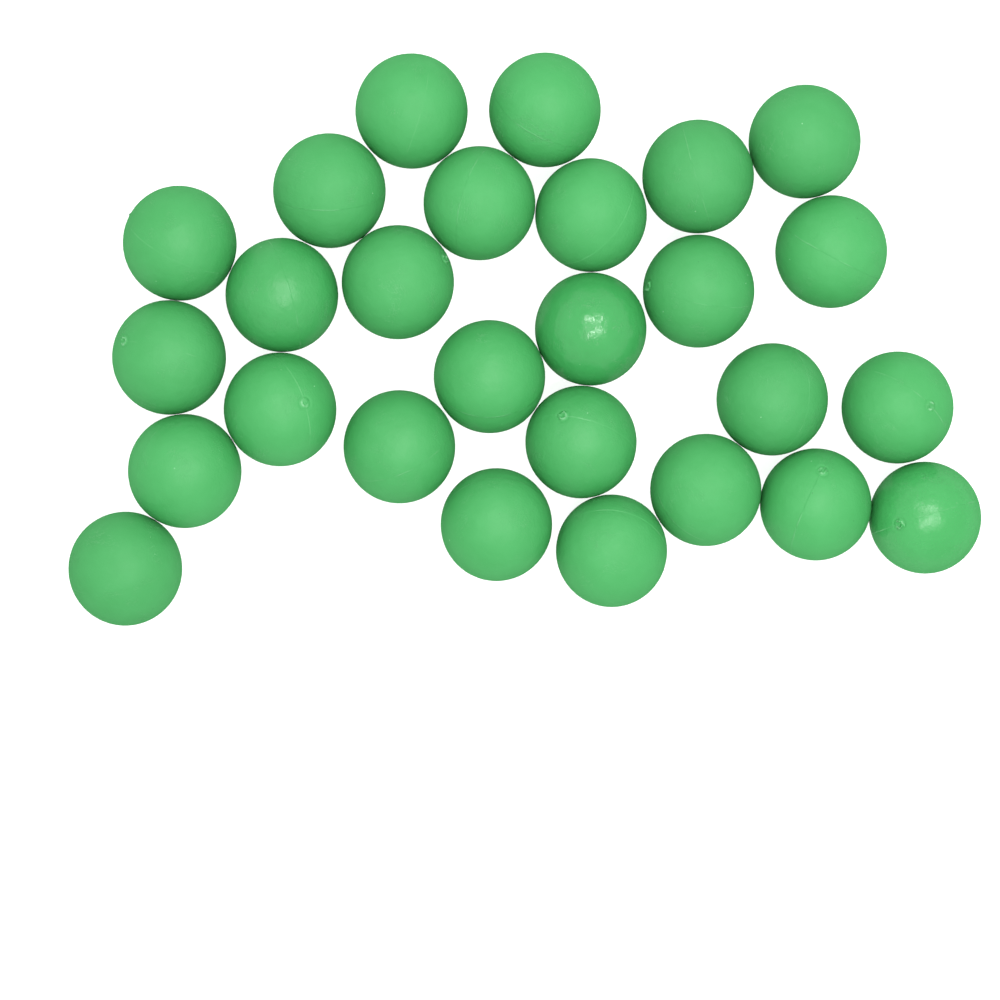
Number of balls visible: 27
